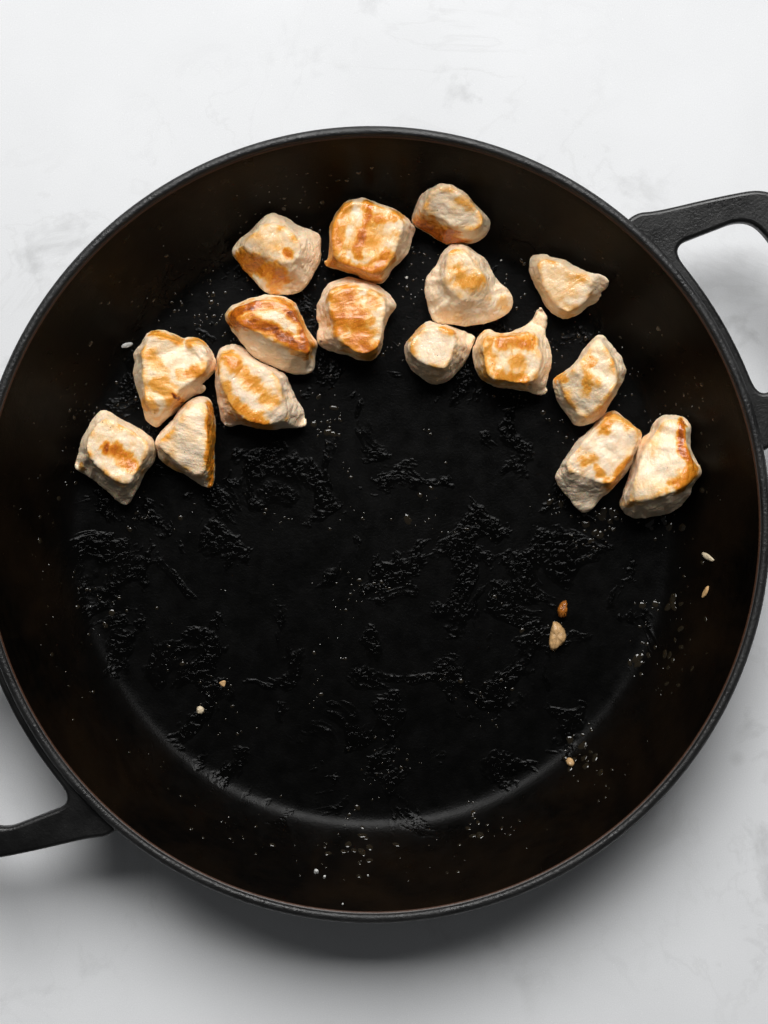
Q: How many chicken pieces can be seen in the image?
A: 16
